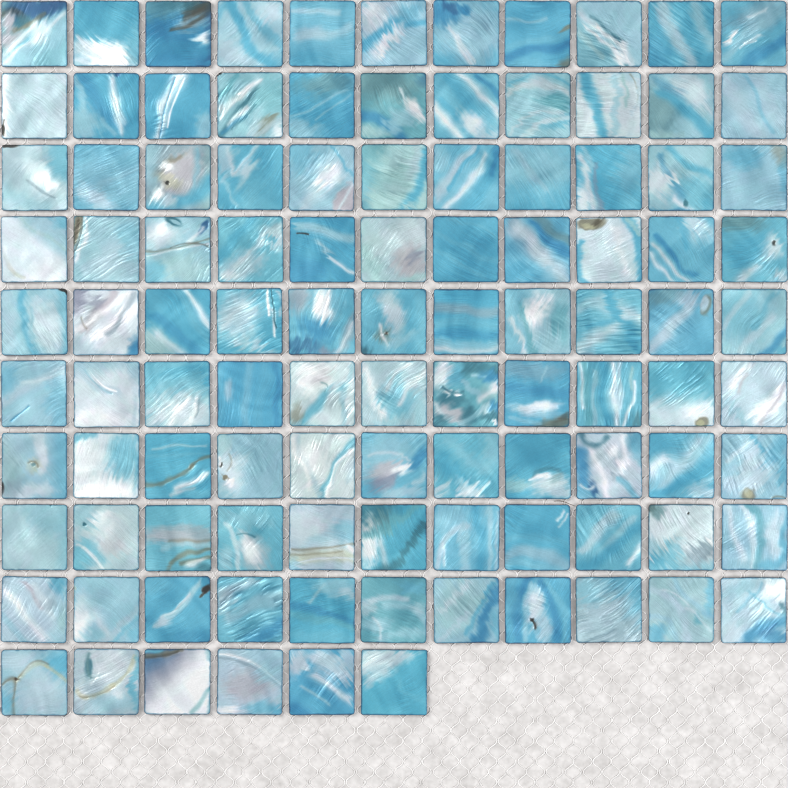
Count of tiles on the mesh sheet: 105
